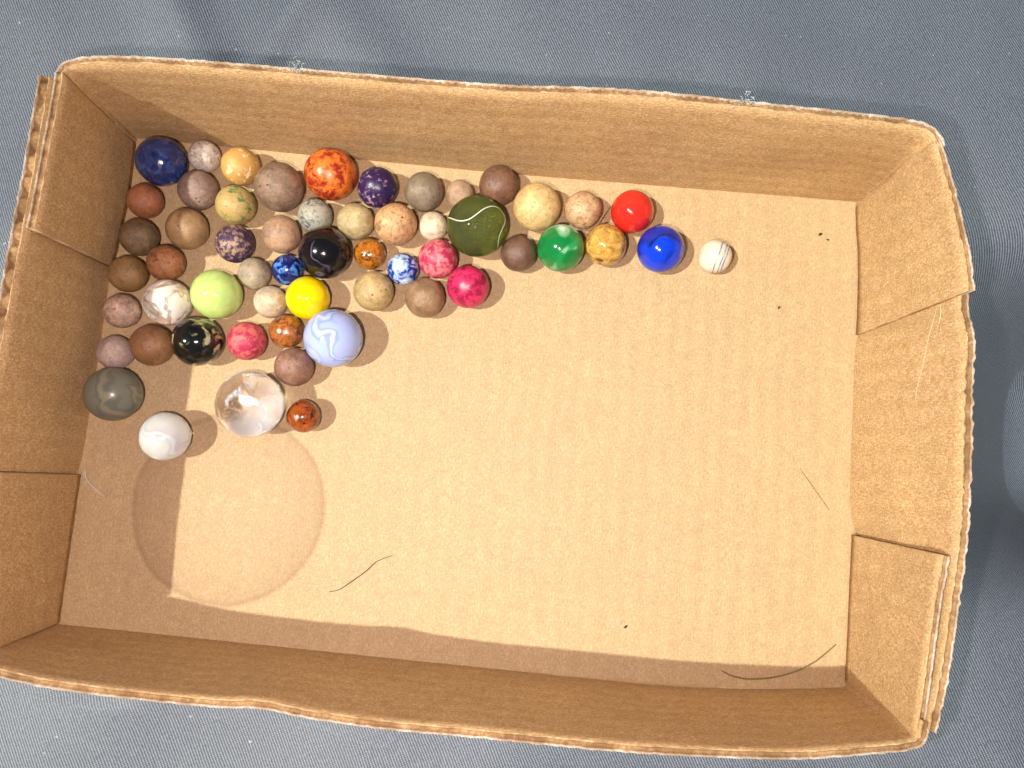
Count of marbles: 56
